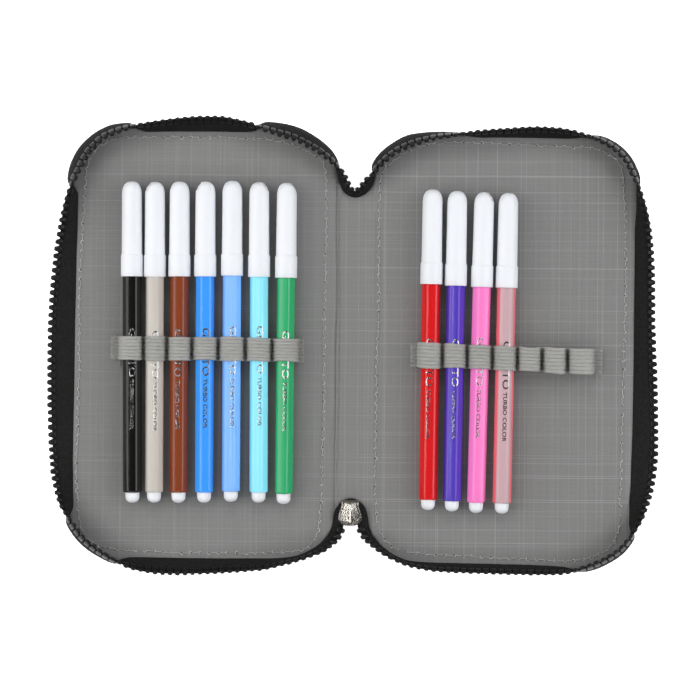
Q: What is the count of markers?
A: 11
